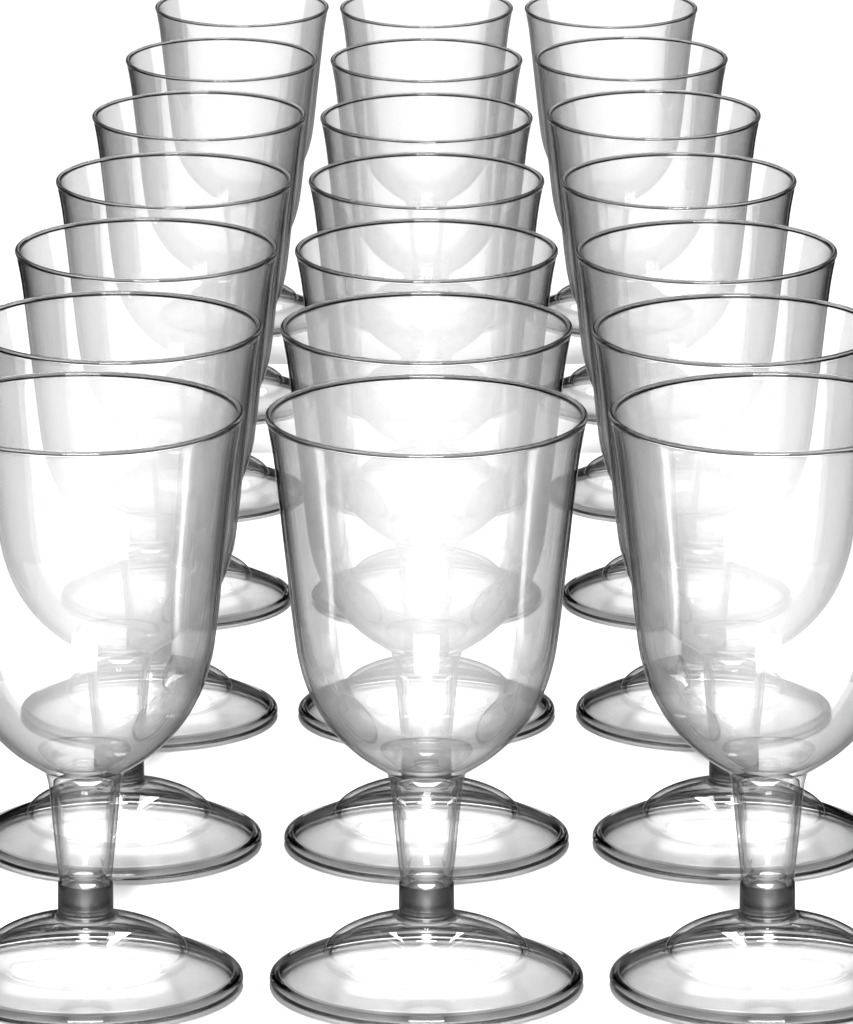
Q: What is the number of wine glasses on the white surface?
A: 21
